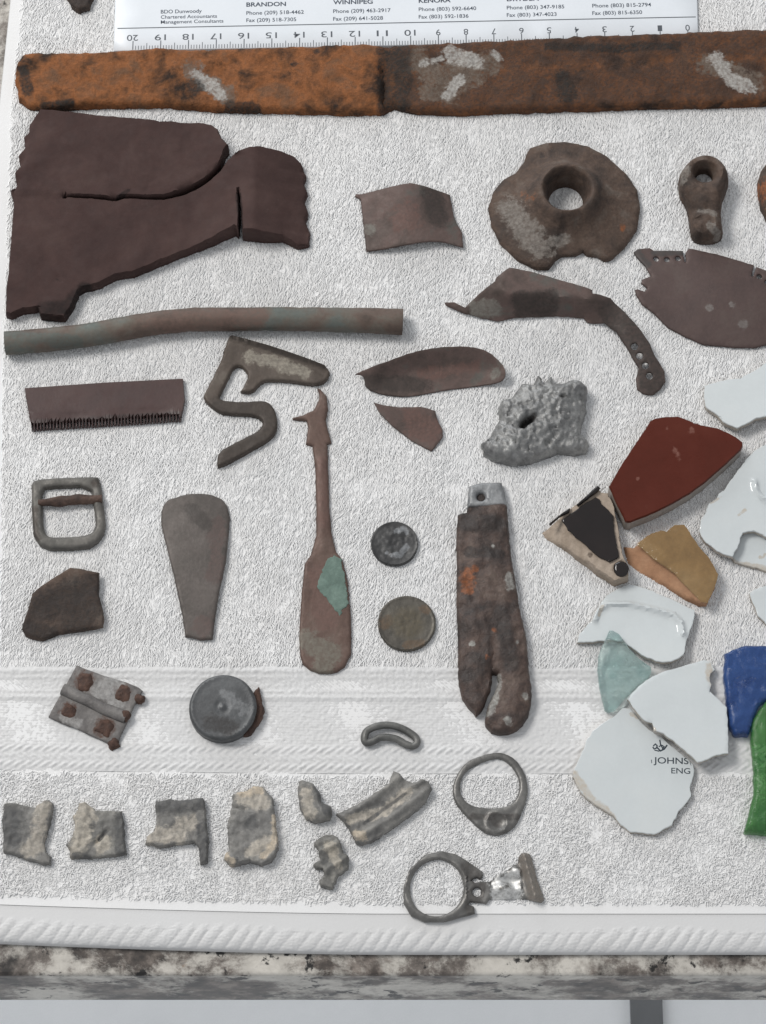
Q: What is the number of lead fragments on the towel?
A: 7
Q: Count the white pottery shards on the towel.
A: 7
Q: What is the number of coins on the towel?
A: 2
